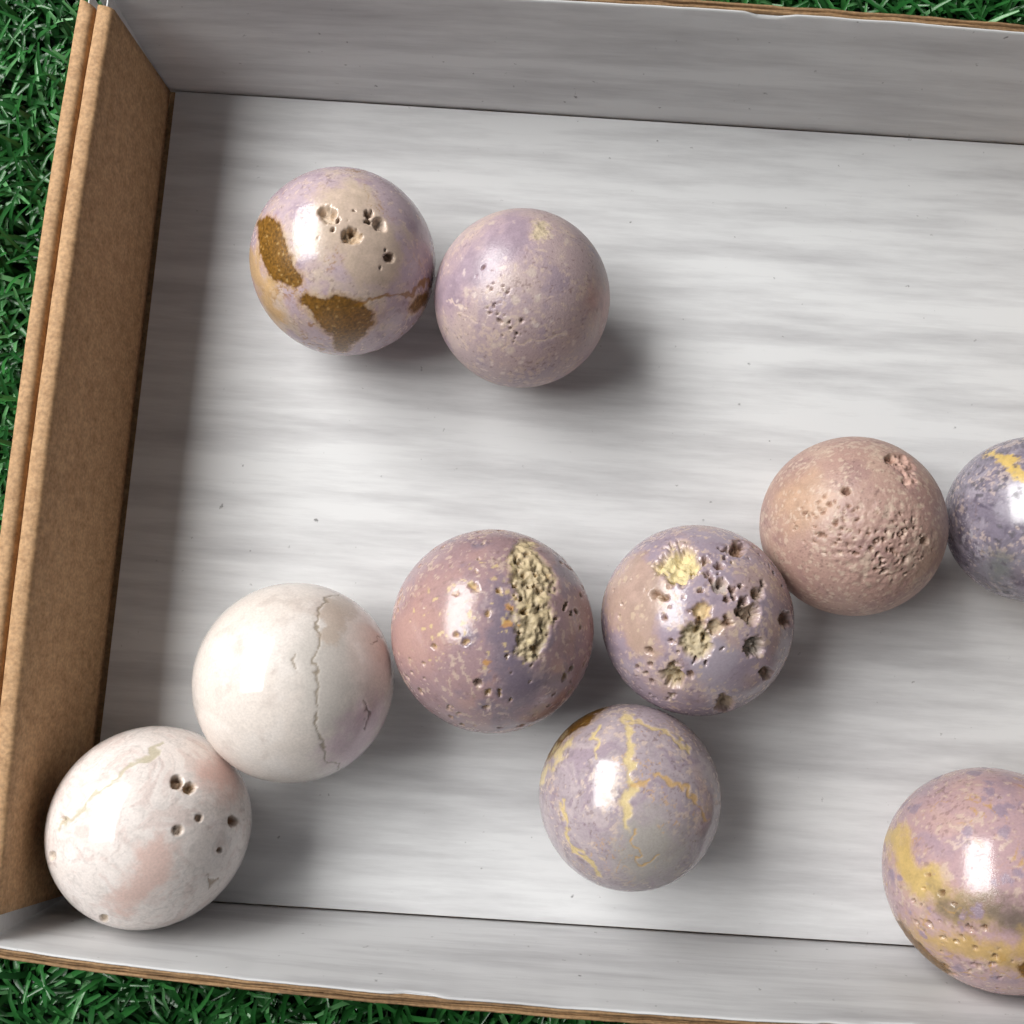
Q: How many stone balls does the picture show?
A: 10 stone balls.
